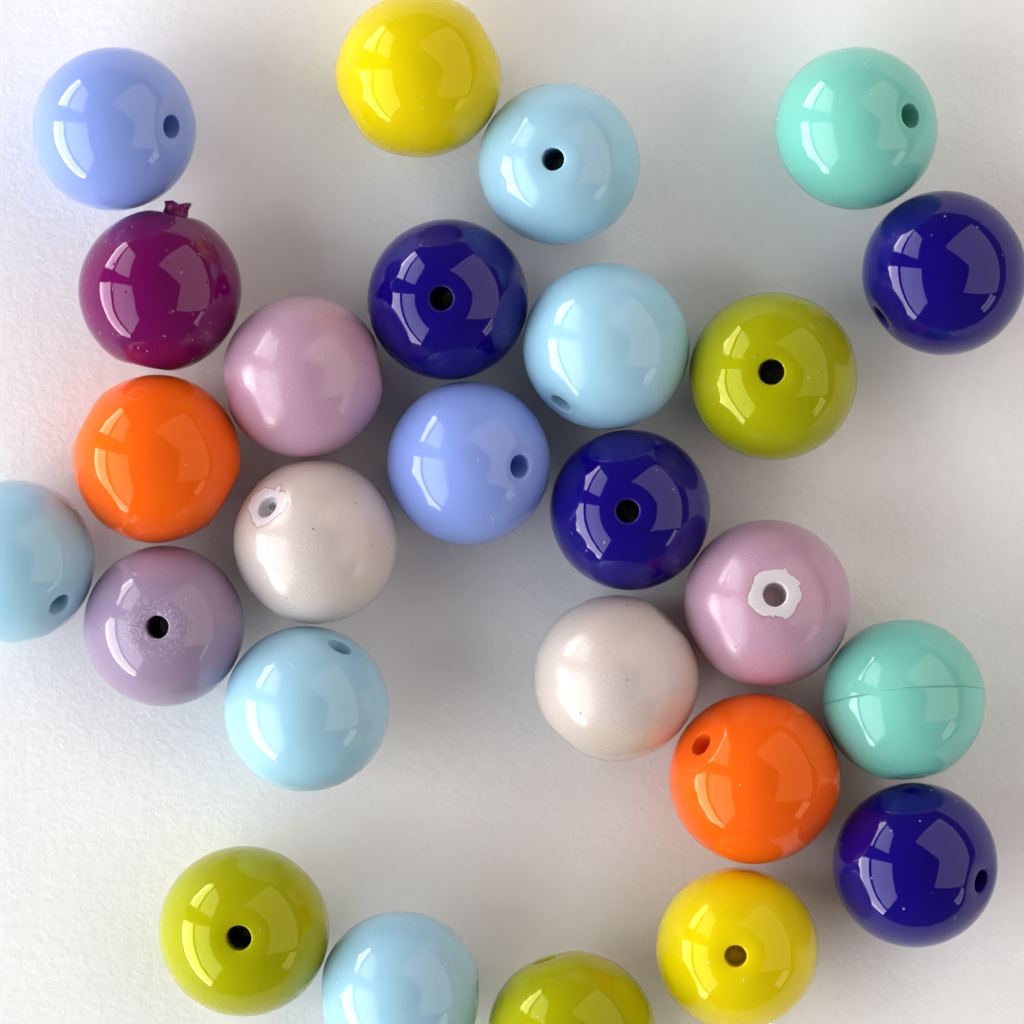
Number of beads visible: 26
